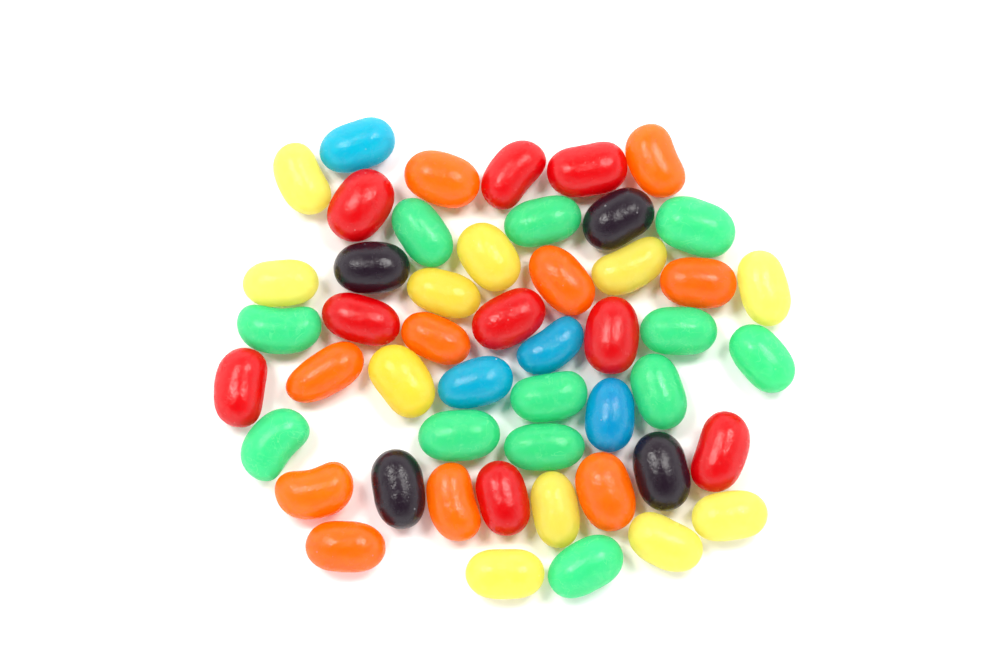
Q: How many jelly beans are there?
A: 50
